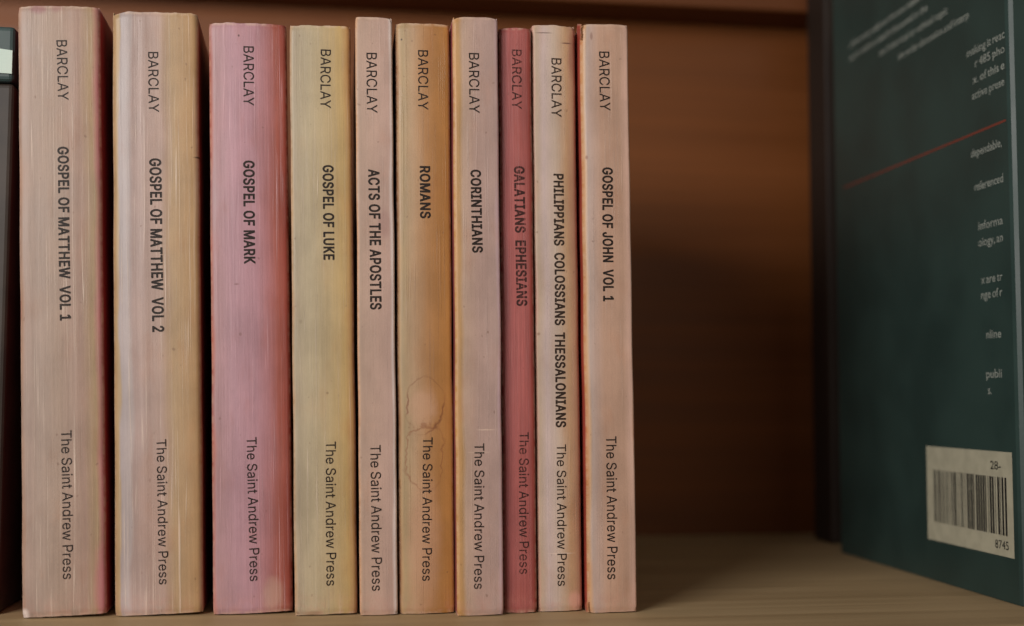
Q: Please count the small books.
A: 10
